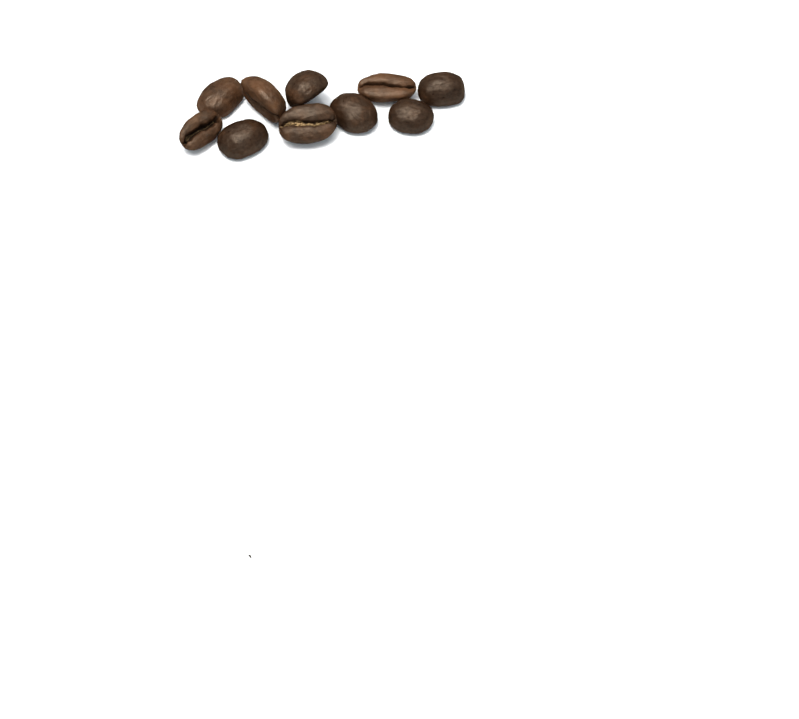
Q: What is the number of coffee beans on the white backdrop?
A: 10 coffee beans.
